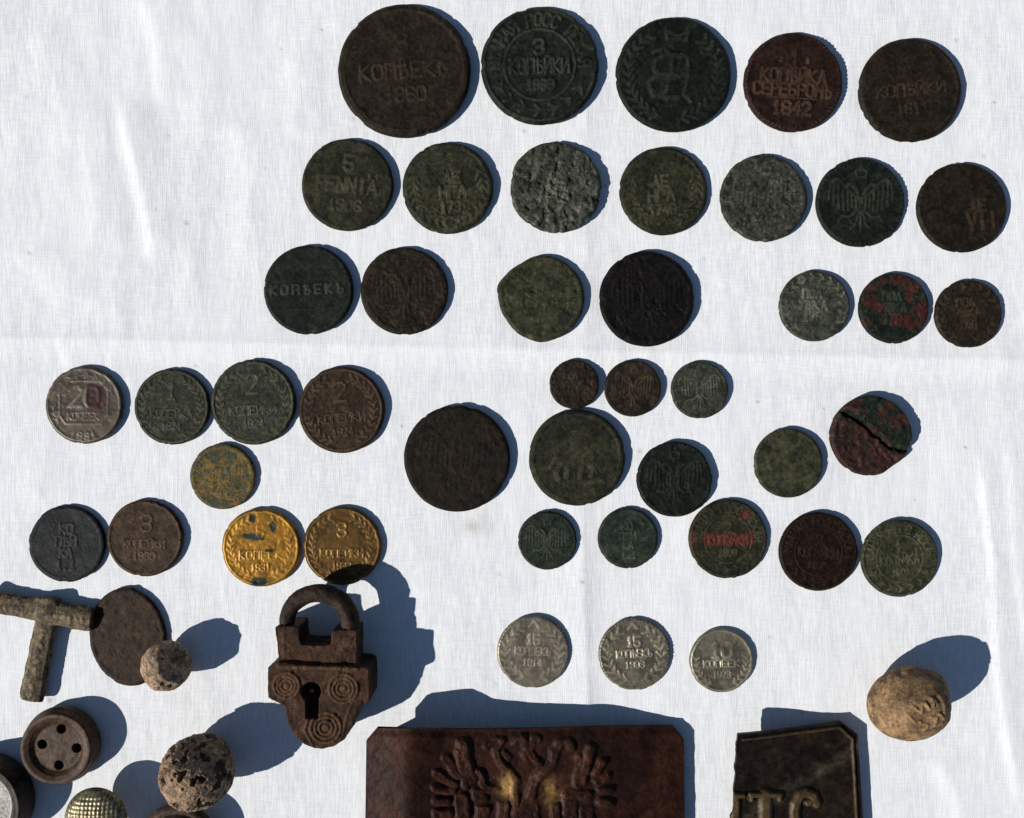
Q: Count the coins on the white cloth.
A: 45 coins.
